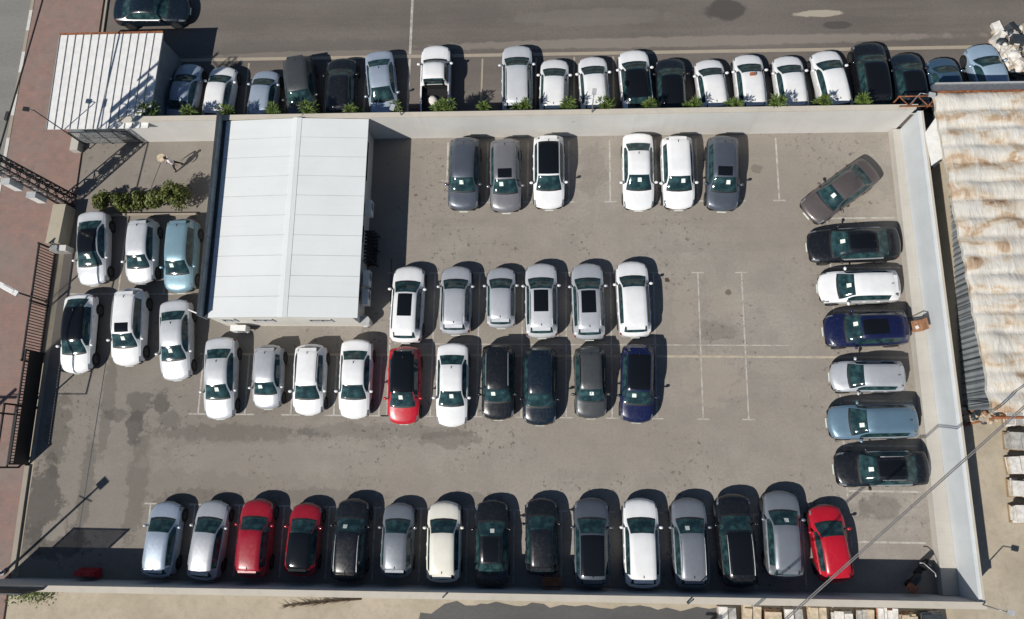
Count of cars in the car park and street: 71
